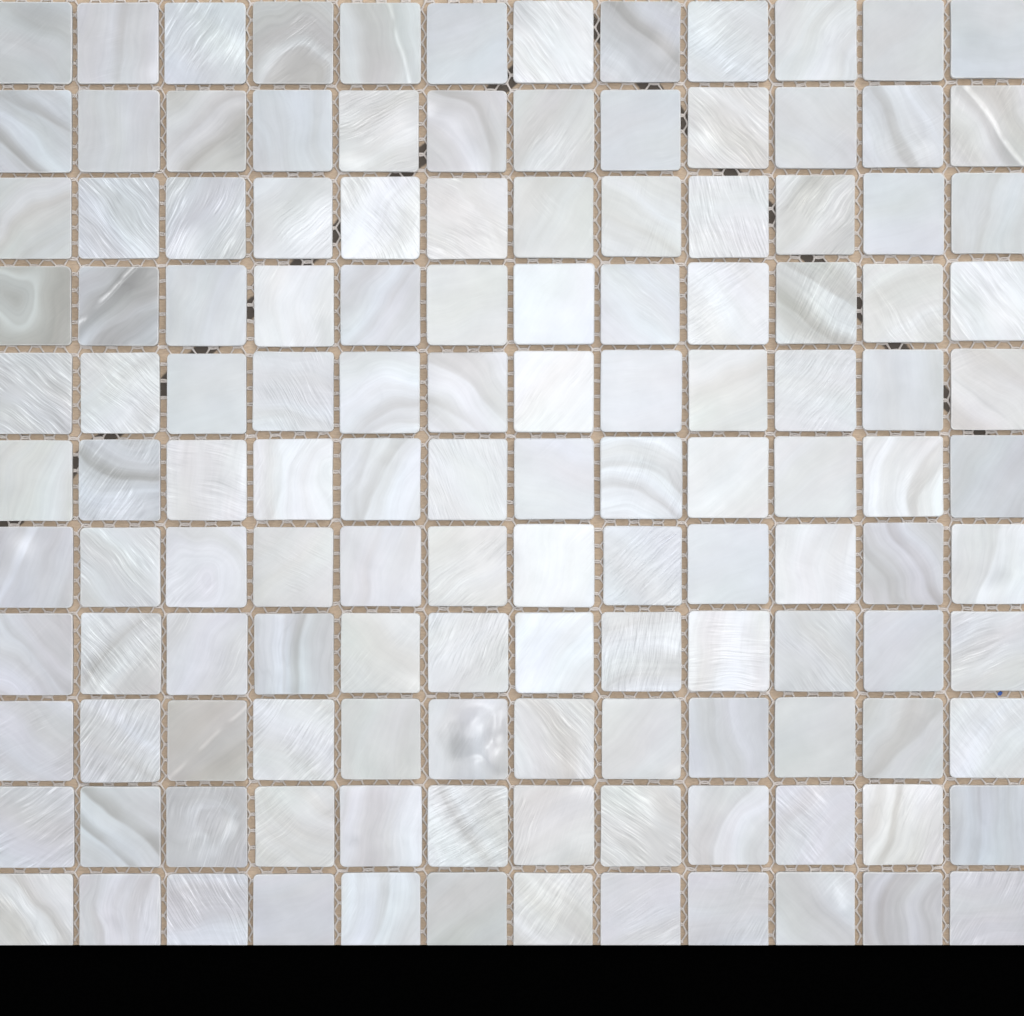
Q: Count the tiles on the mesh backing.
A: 132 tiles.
